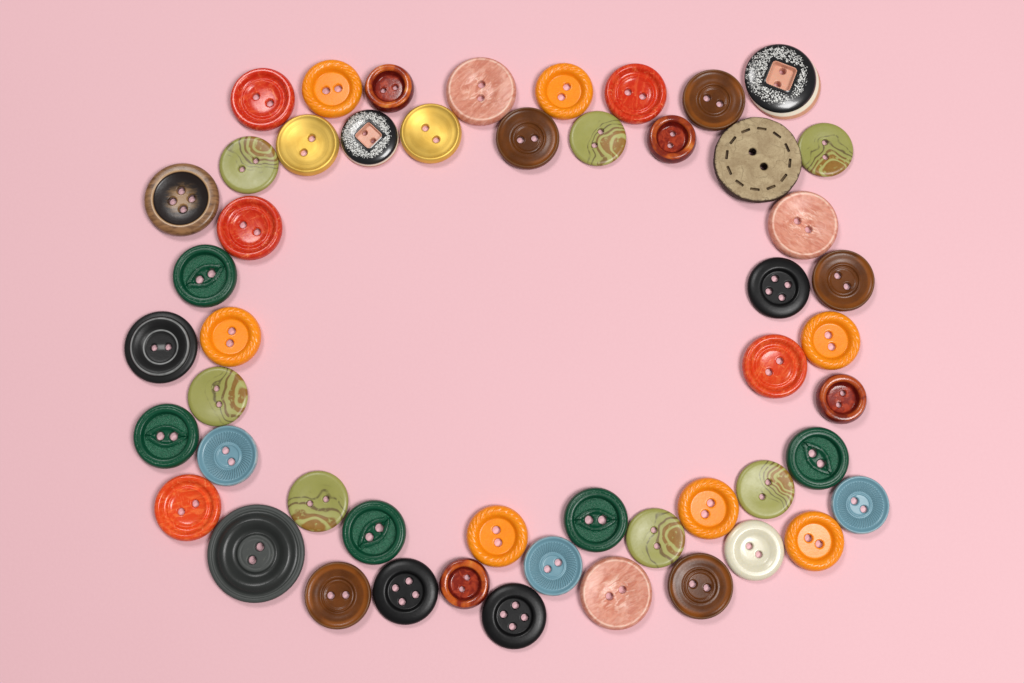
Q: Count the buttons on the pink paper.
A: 51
